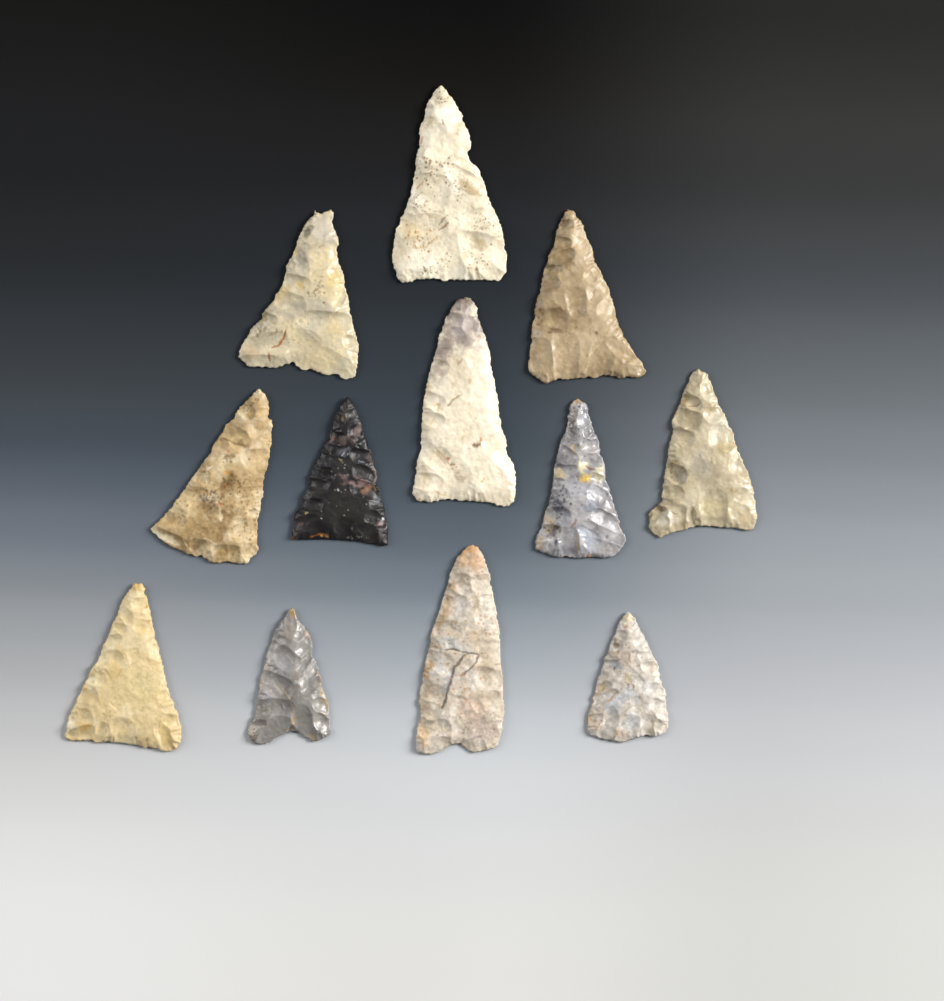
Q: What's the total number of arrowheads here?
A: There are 12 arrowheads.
